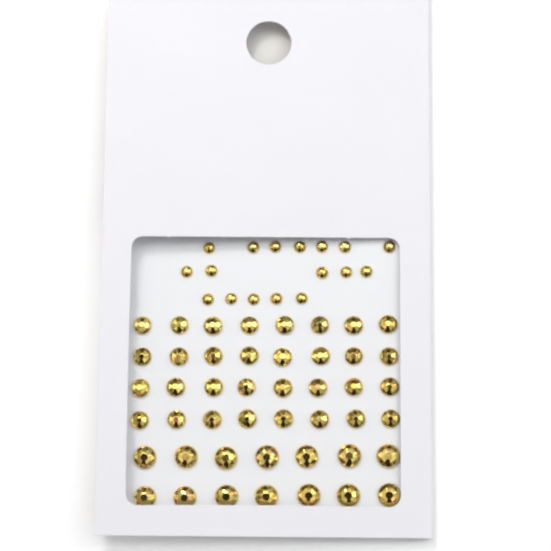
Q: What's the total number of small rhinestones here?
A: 17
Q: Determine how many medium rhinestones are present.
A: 32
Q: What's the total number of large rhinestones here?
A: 14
